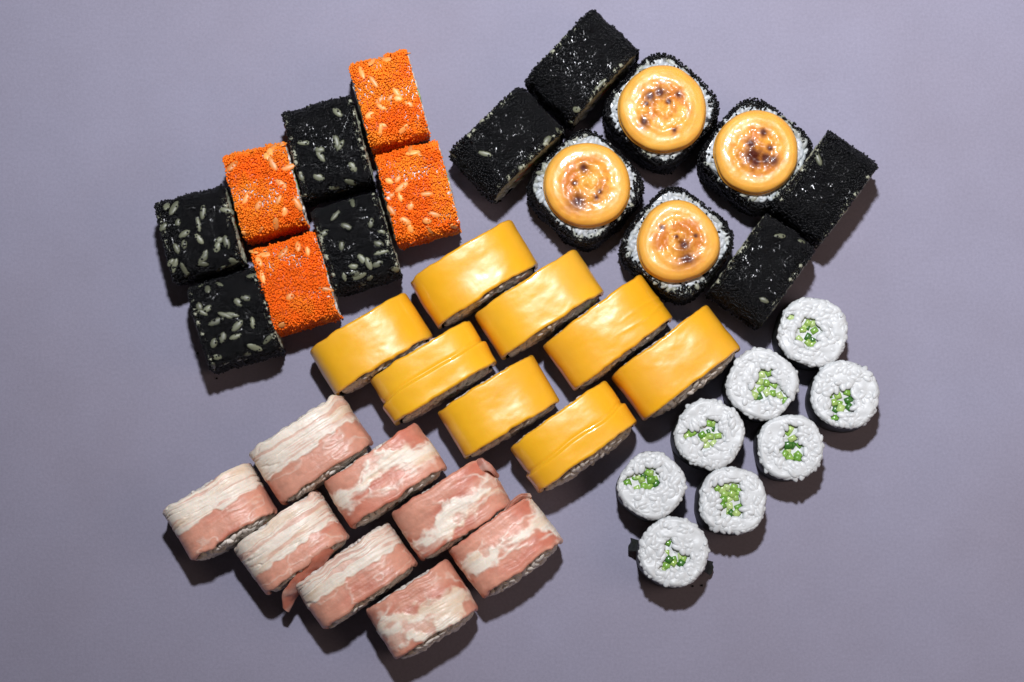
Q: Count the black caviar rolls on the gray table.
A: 12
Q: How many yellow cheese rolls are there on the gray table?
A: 8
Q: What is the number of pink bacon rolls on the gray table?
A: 8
